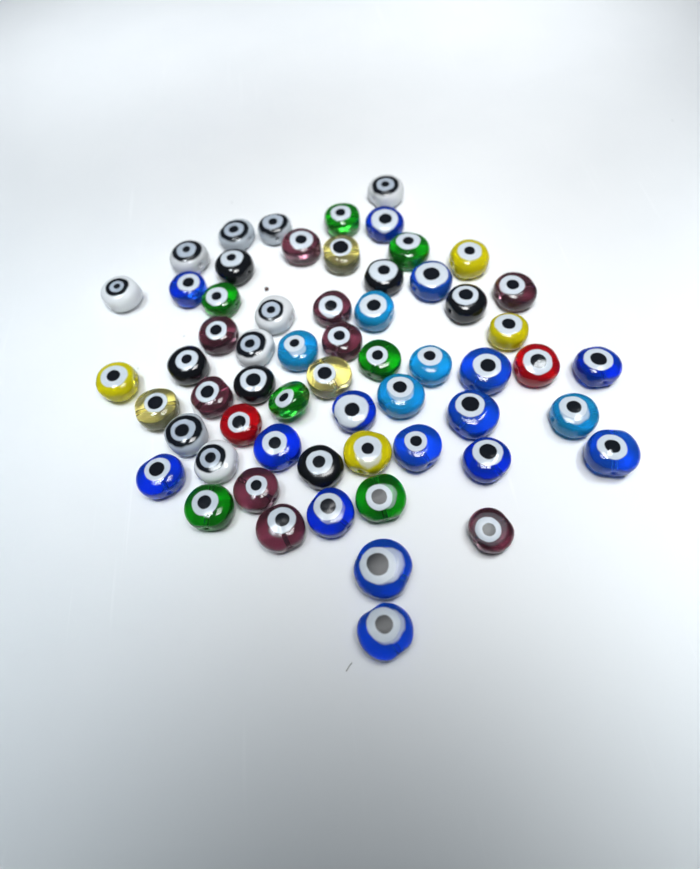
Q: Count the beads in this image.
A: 60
